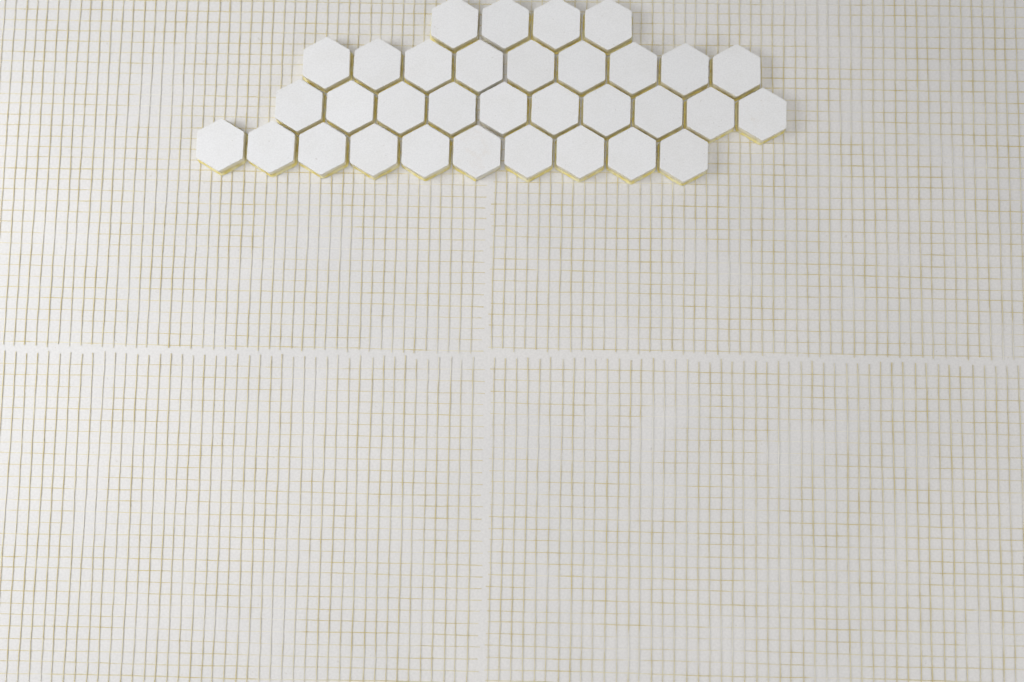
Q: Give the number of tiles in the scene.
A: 33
